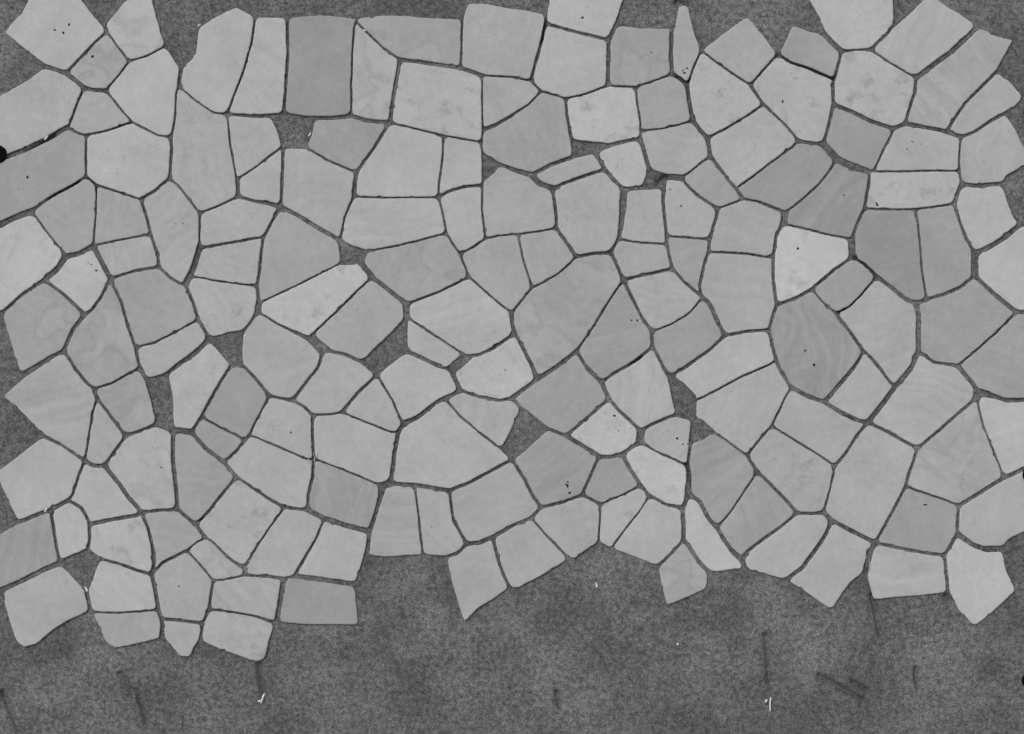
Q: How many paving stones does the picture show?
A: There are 166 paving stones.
